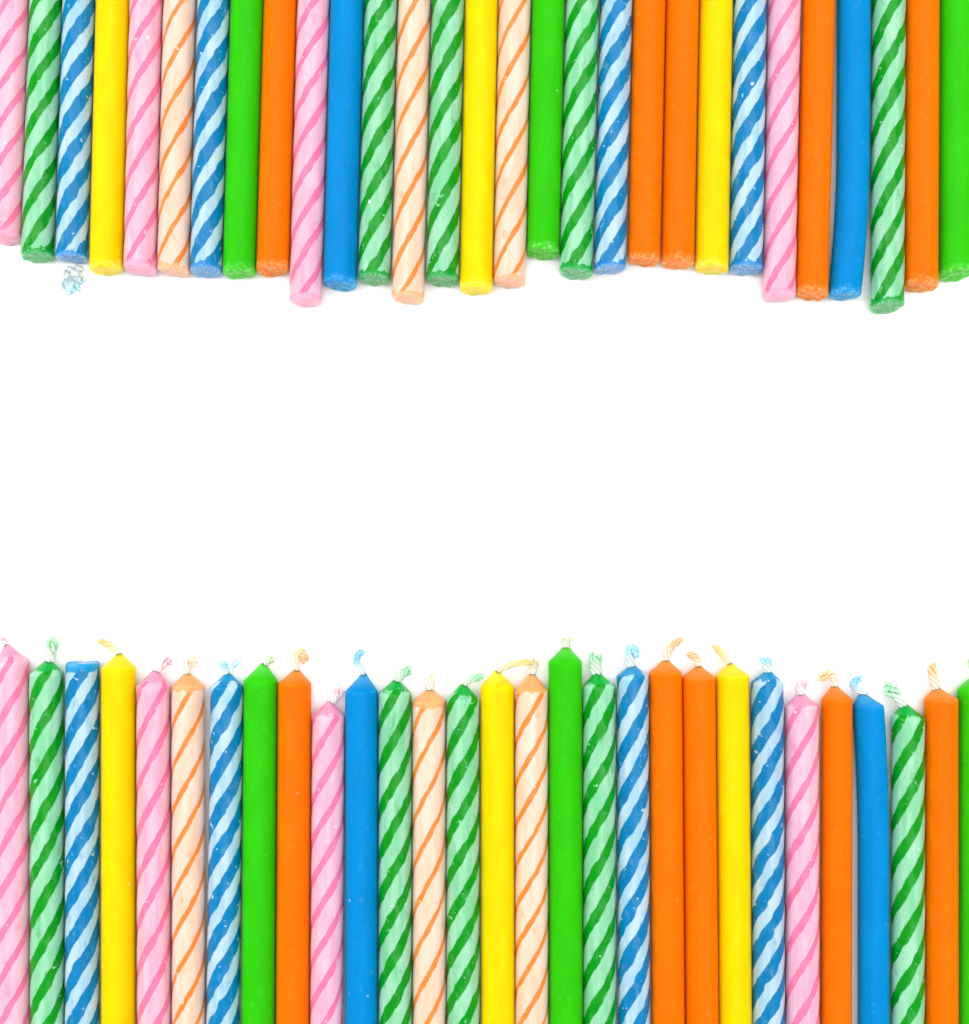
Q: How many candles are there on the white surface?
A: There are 58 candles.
